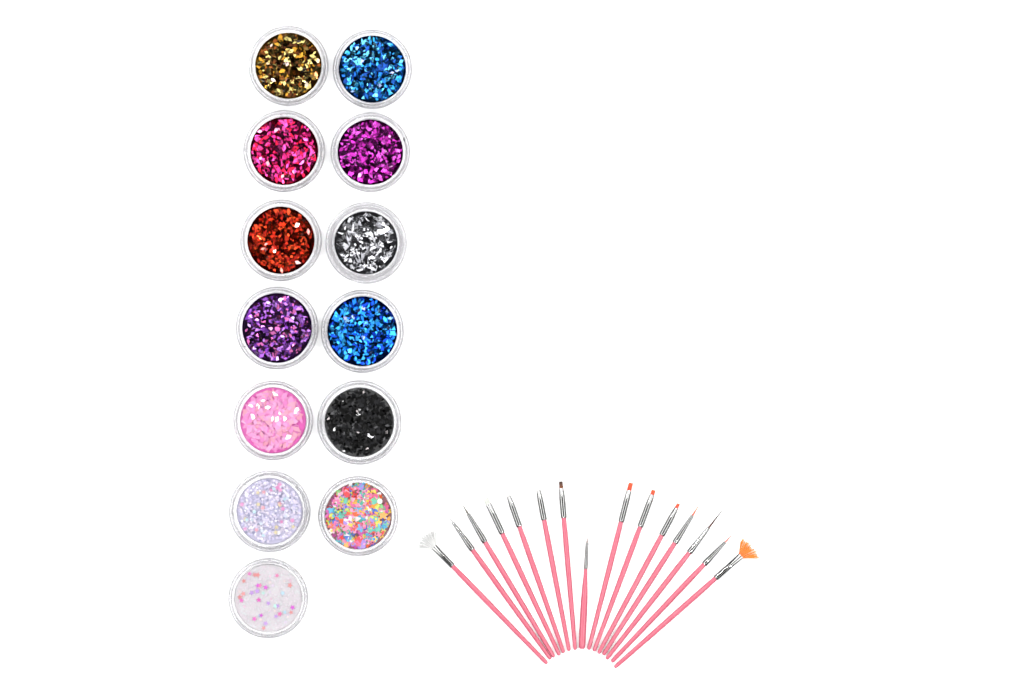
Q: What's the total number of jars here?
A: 13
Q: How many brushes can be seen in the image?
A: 15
